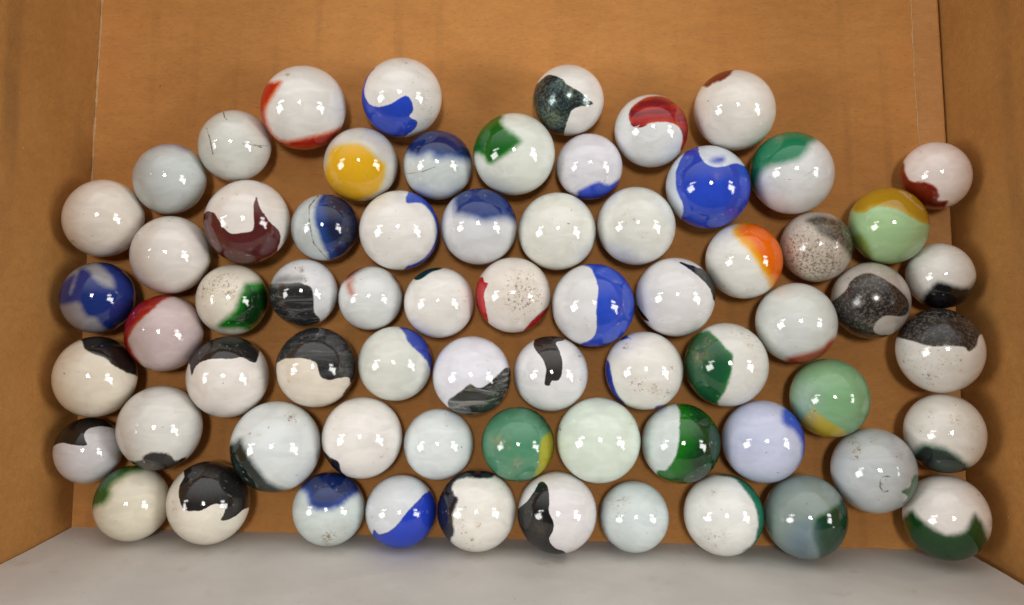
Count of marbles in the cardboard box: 68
